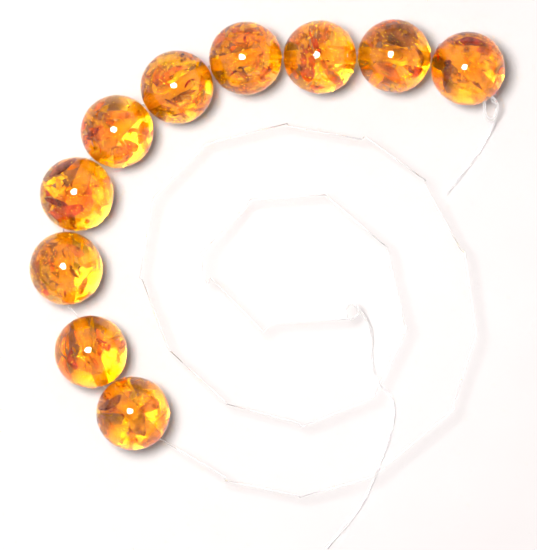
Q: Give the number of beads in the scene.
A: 10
